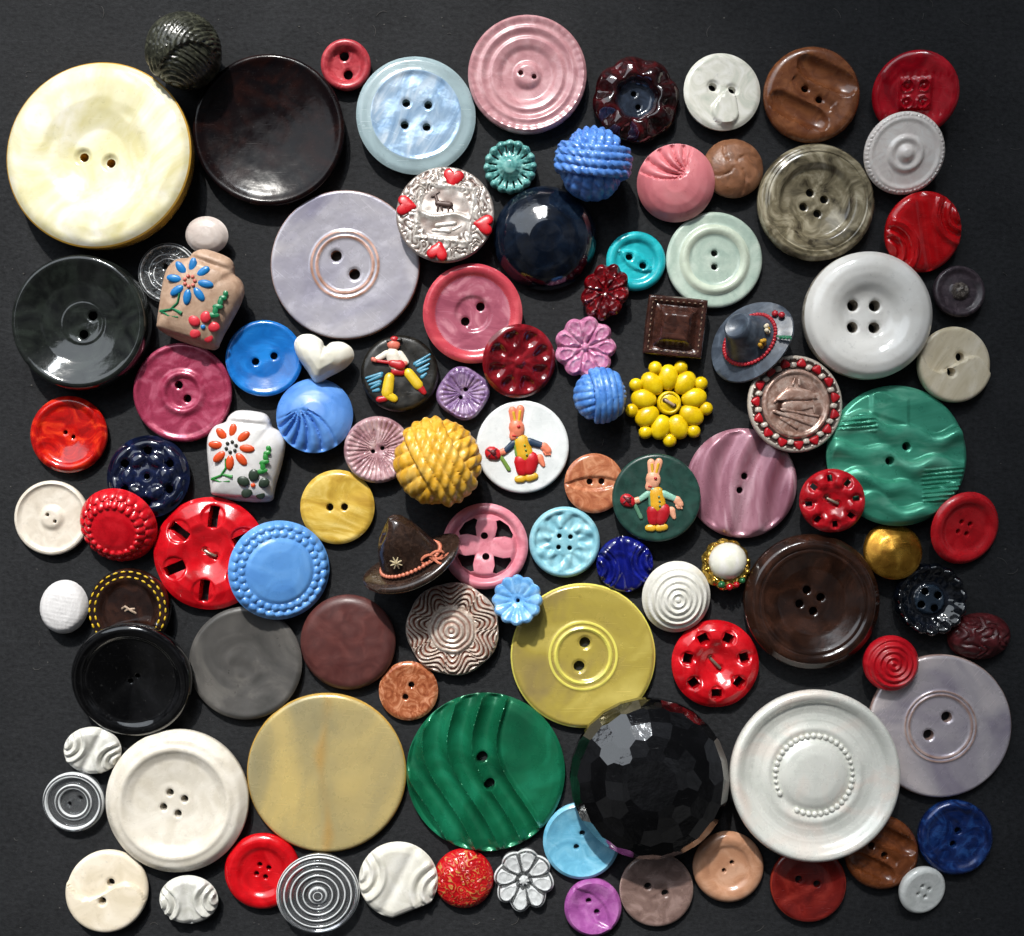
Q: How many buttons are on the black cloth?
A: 105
